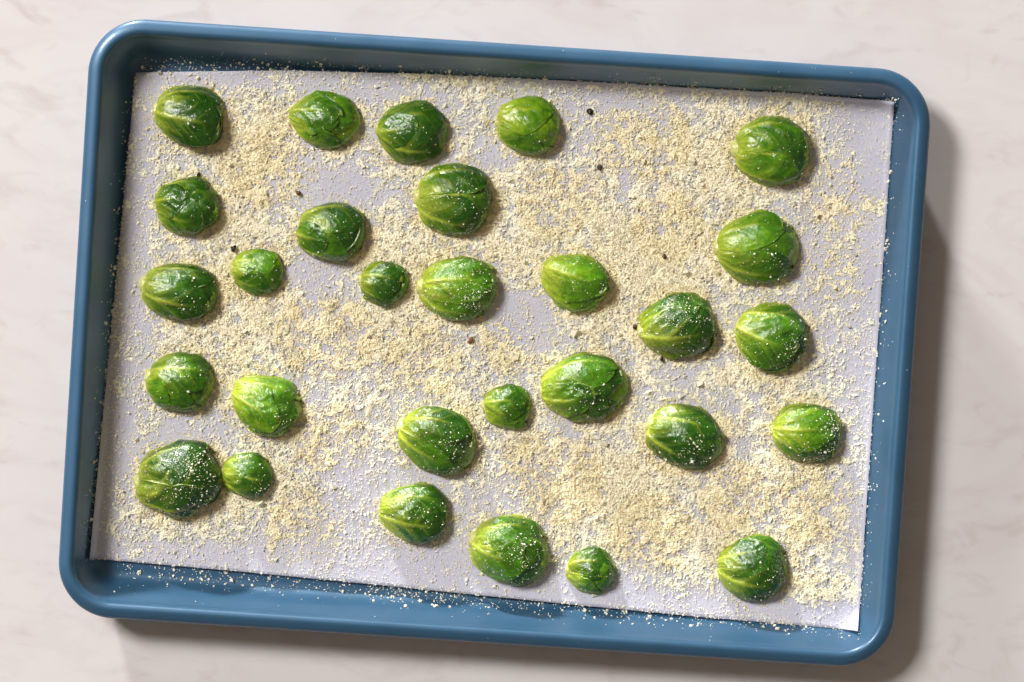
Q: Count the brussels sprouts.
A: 29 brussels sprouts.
